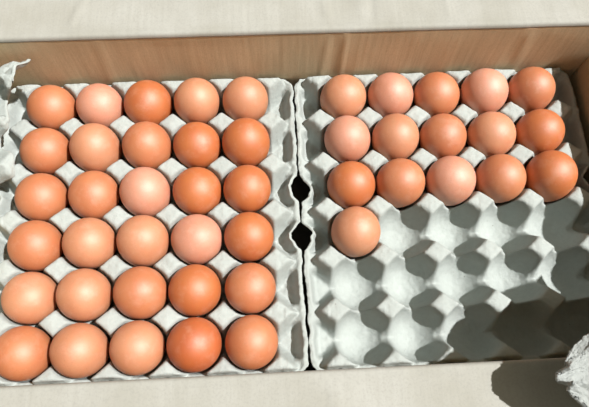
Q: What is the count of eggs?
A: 46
